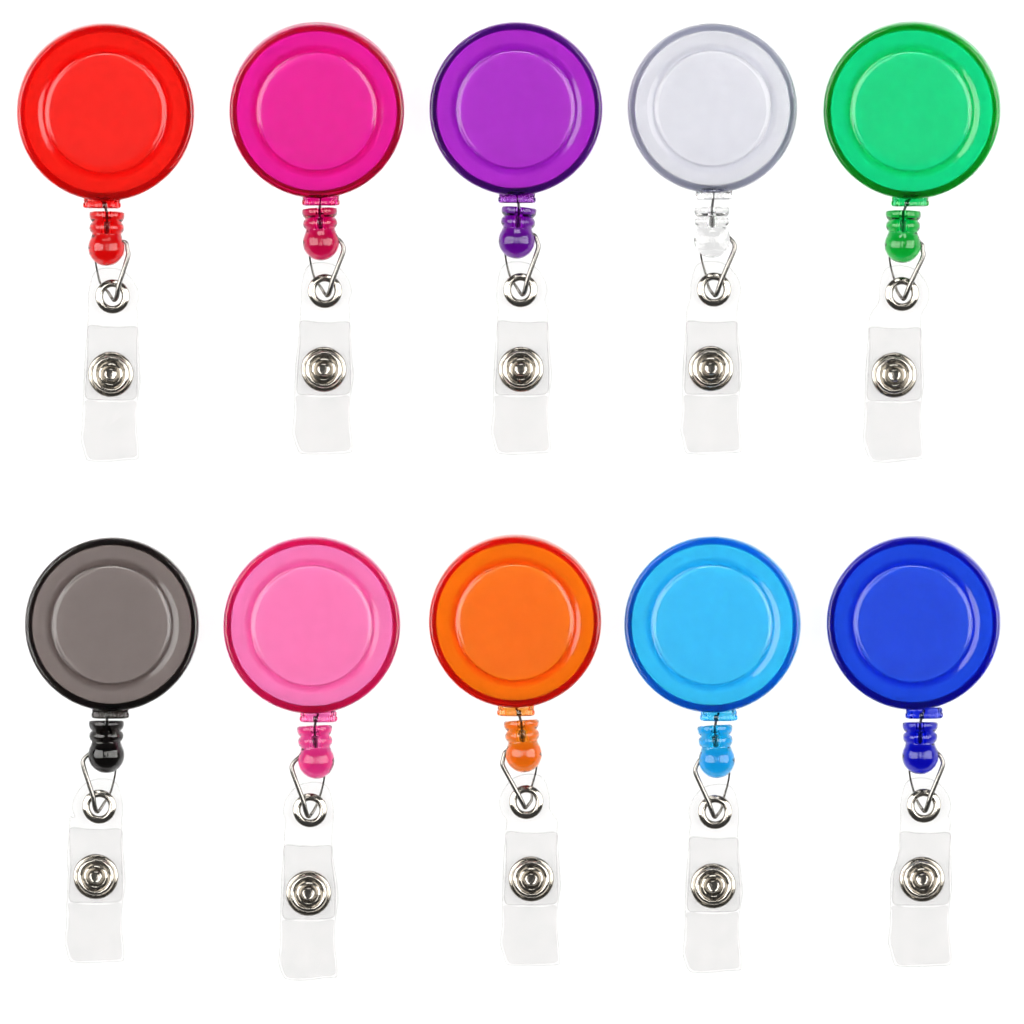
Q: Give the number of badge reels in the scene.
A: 10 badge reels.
